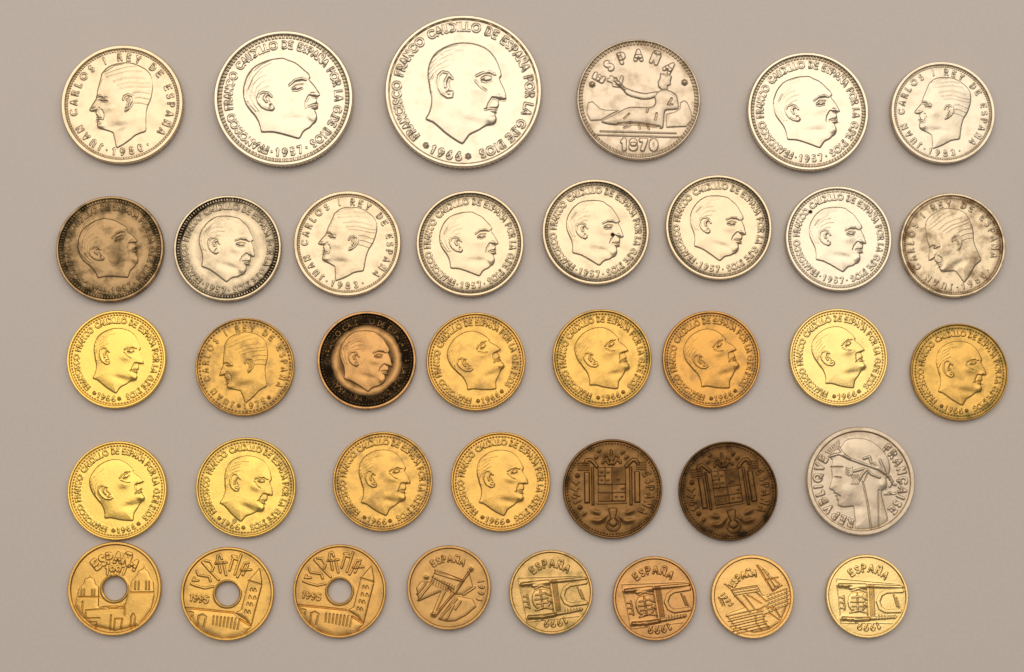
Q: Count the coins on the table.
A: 37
